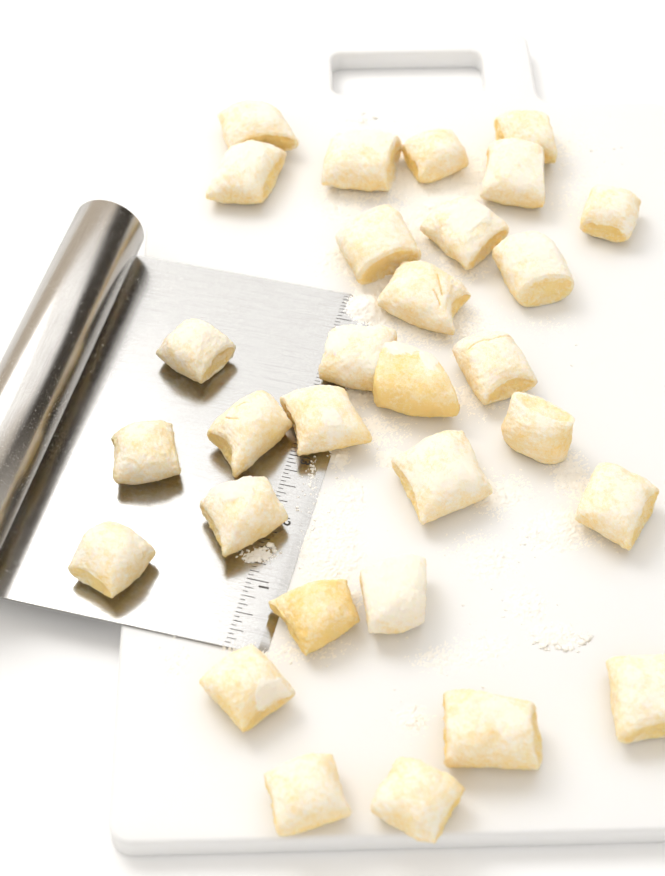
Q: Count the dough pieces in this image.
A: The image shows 30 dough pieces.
